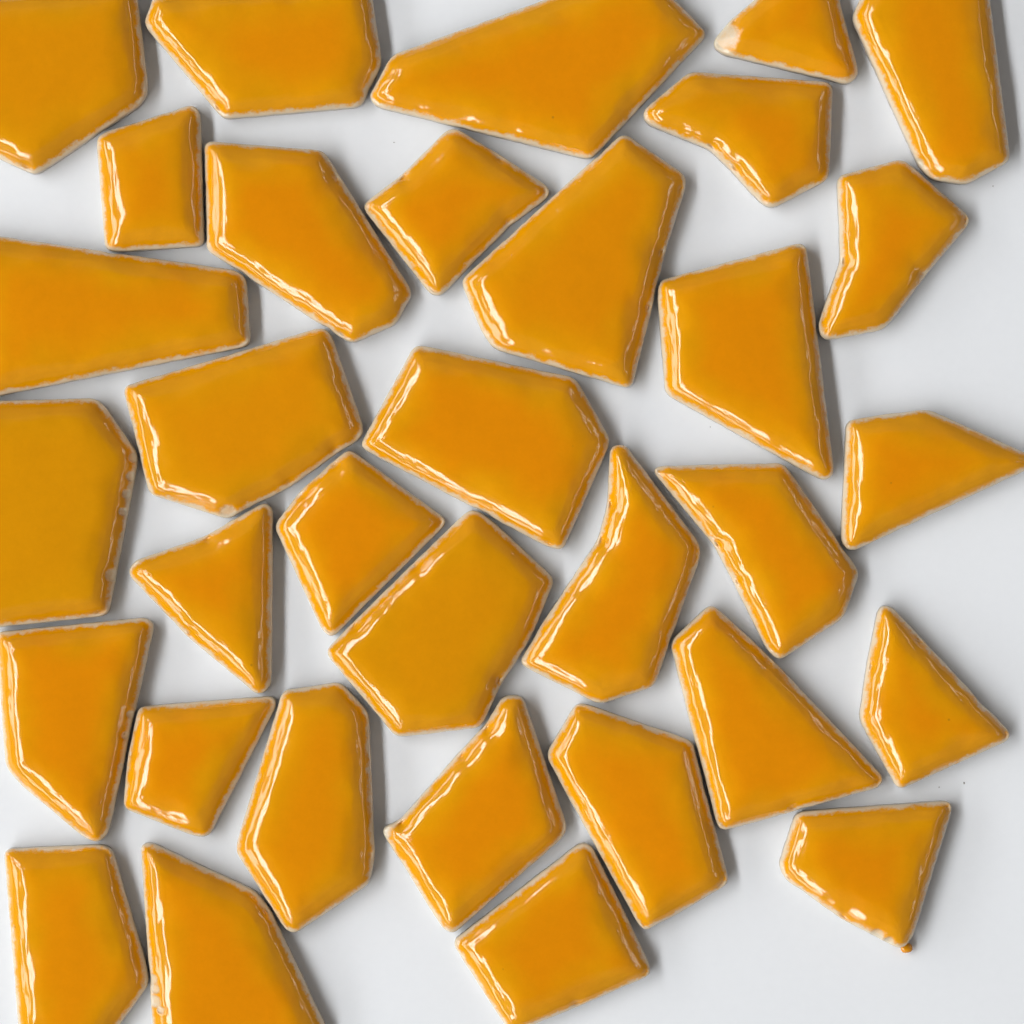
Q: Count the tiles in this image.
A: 33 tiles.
